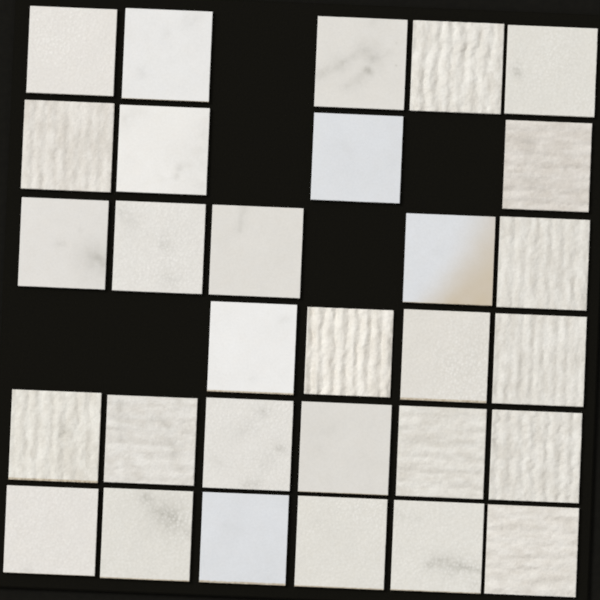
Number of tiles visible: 30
